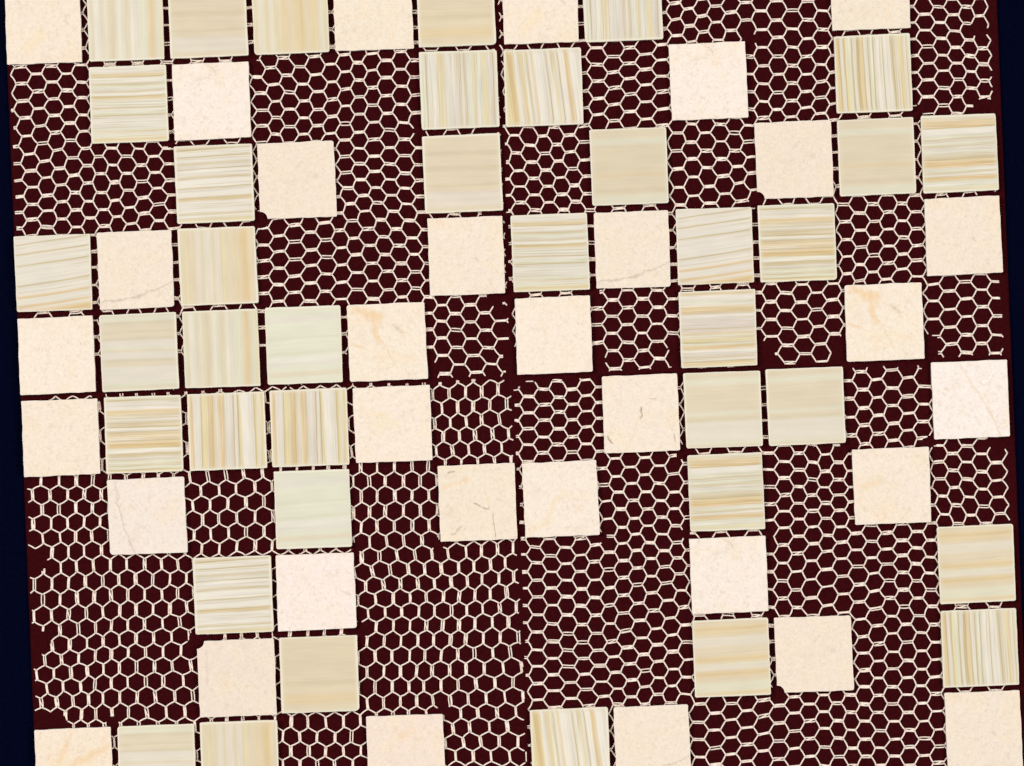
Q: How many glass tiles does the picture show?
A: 38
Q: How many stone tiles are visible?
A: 32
